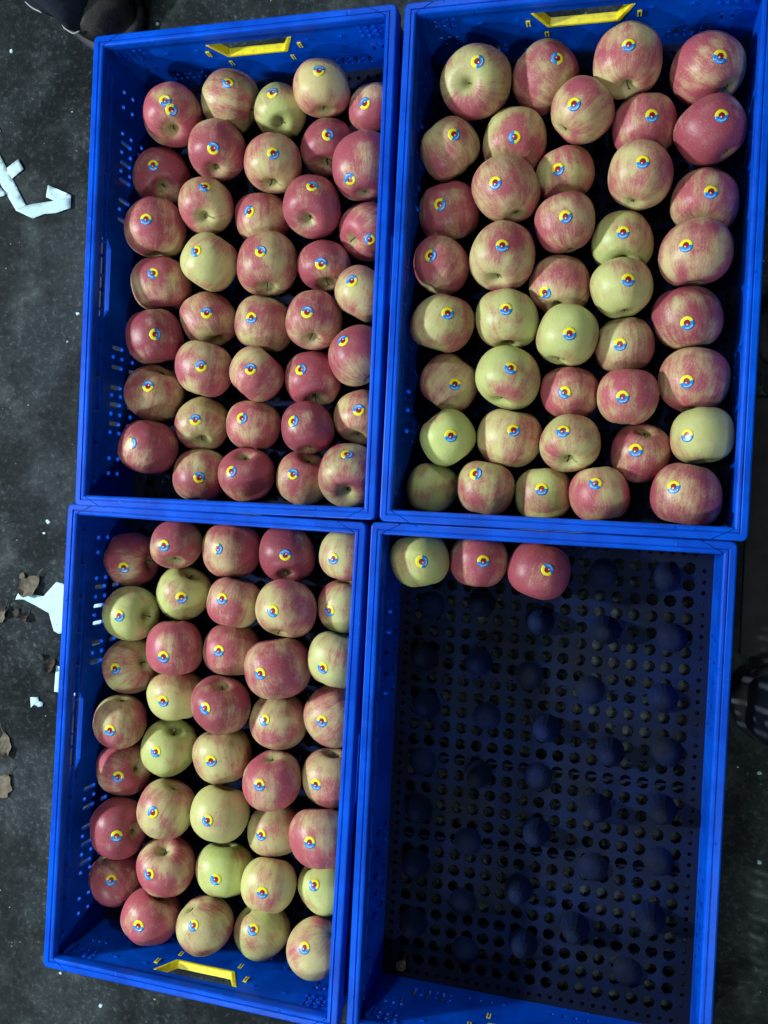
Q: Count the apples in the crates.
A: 121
